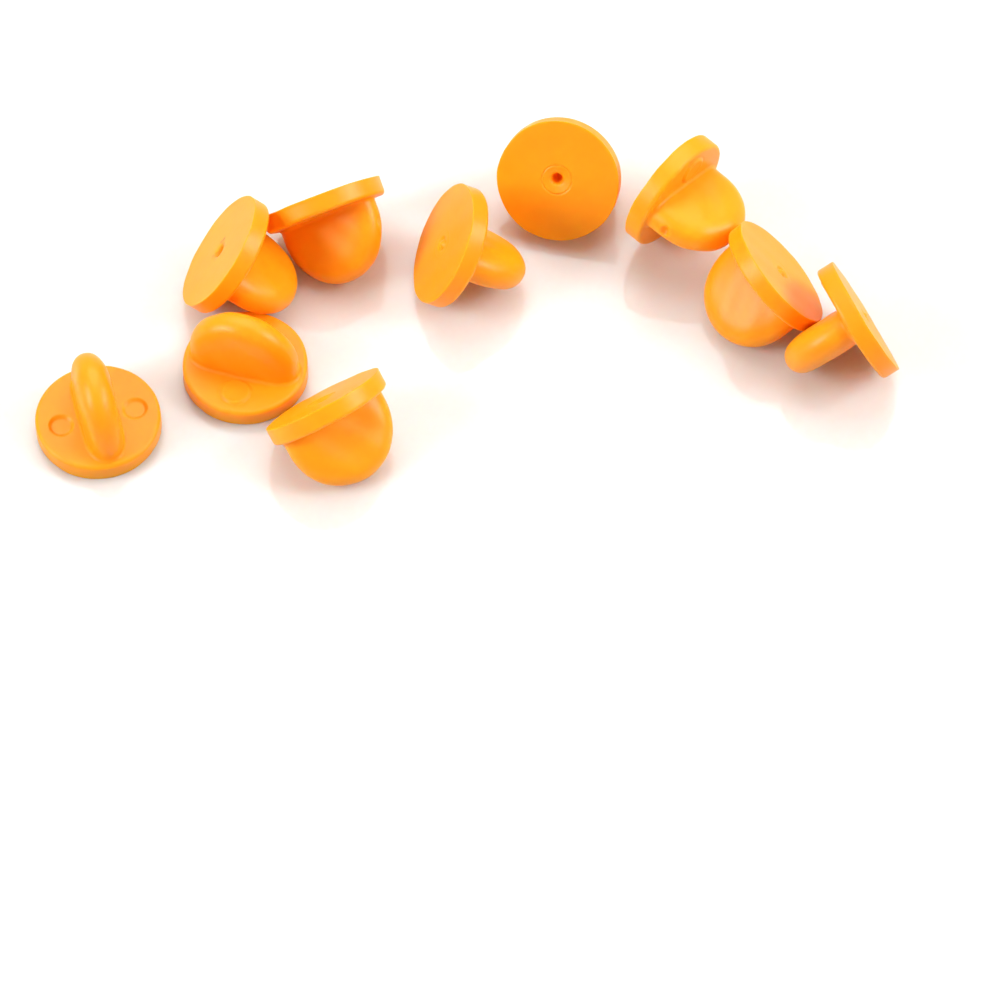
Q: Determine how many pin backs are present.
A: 10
